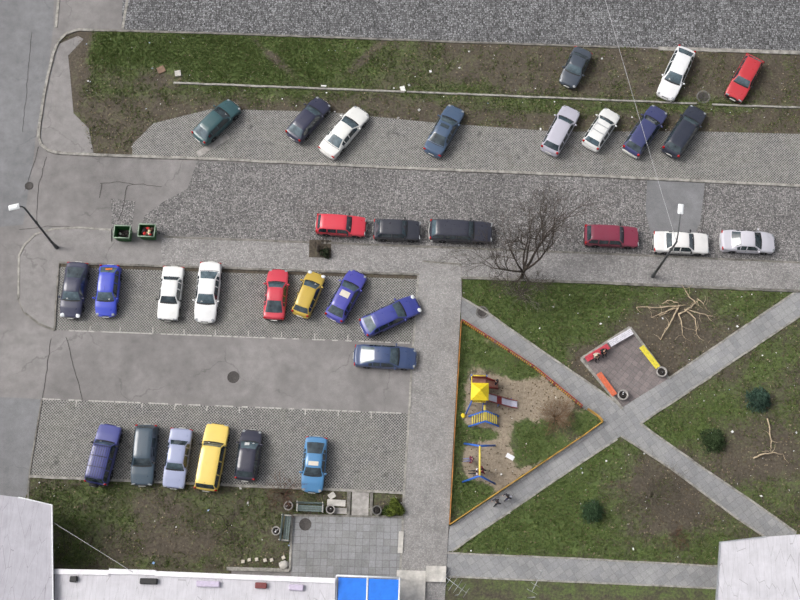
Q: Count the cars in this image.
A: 32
